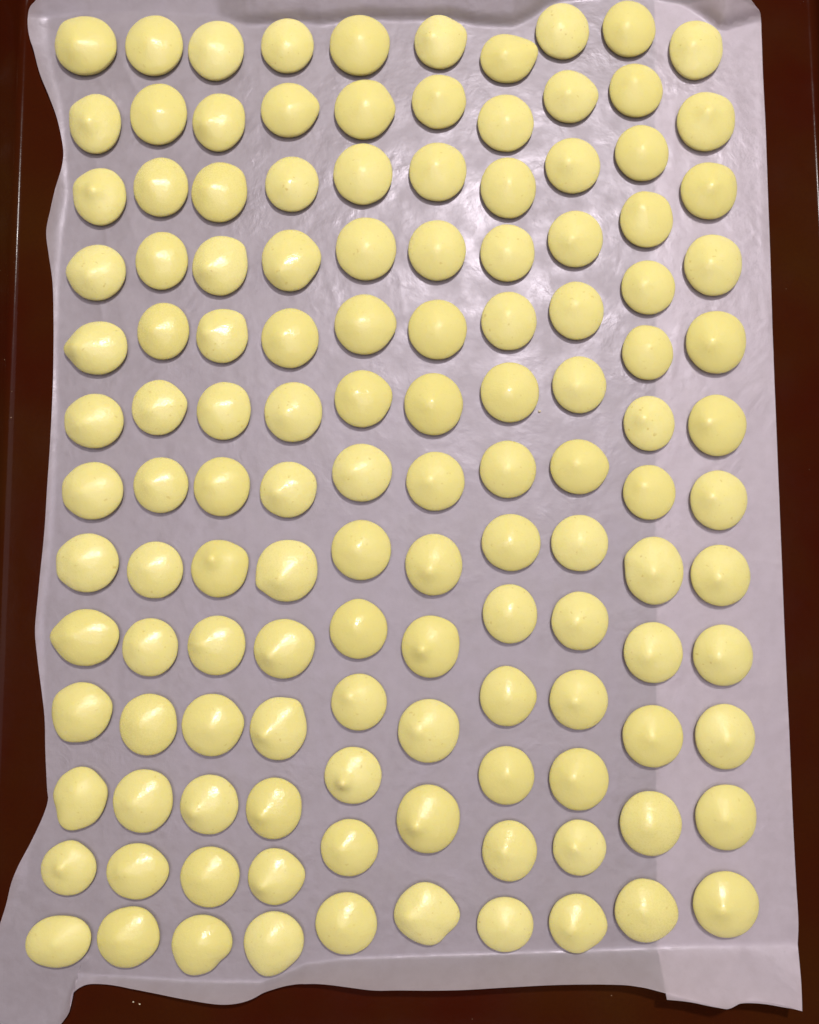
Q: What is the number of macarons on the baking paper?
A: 128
